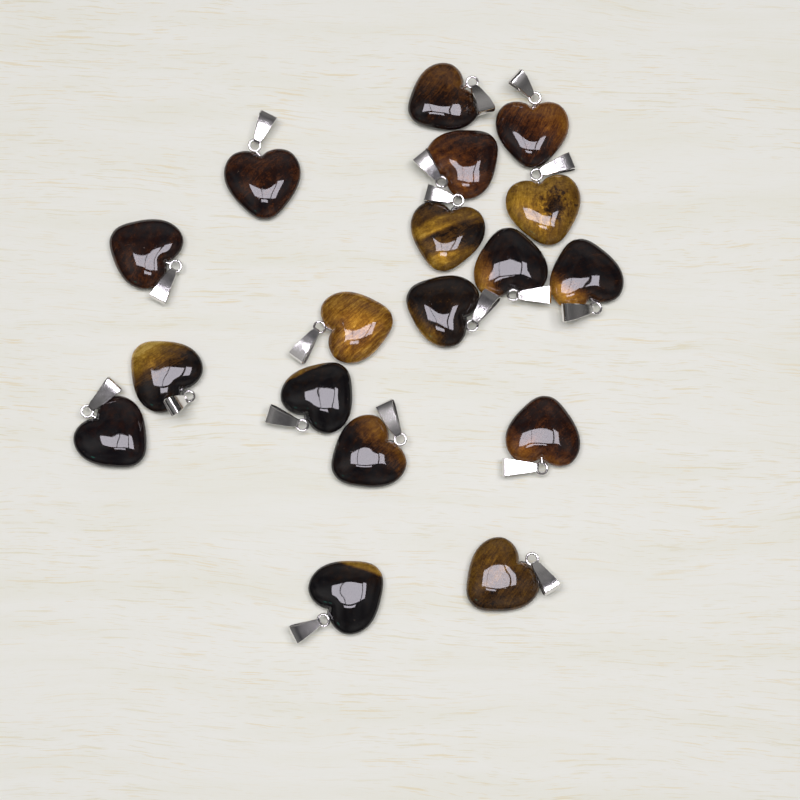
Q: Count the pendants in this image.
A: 18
